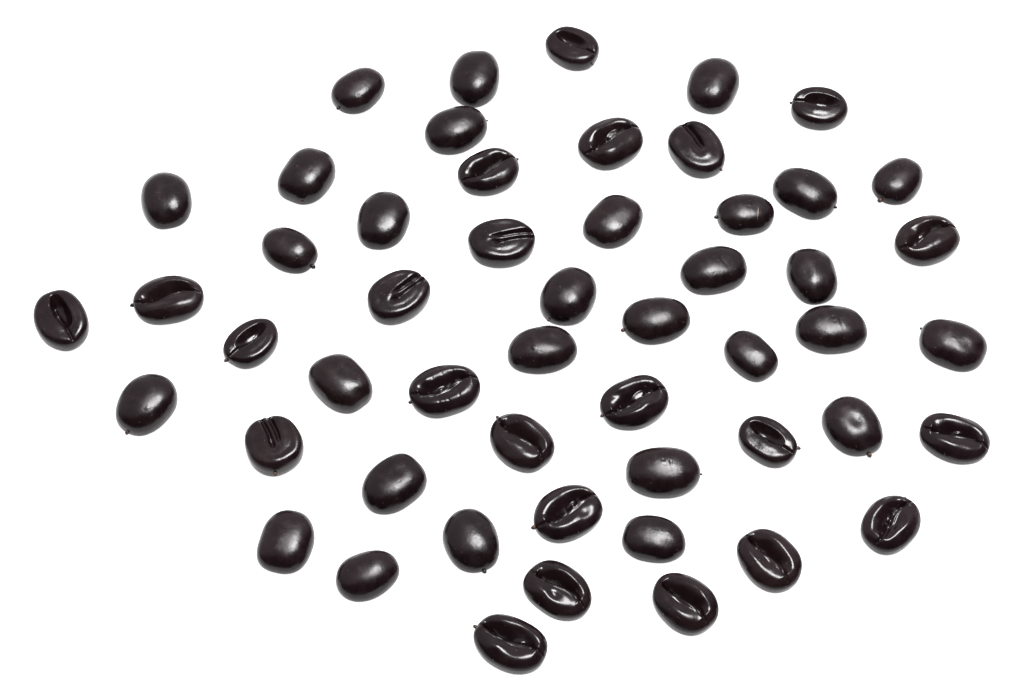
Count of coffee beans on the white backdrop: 52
